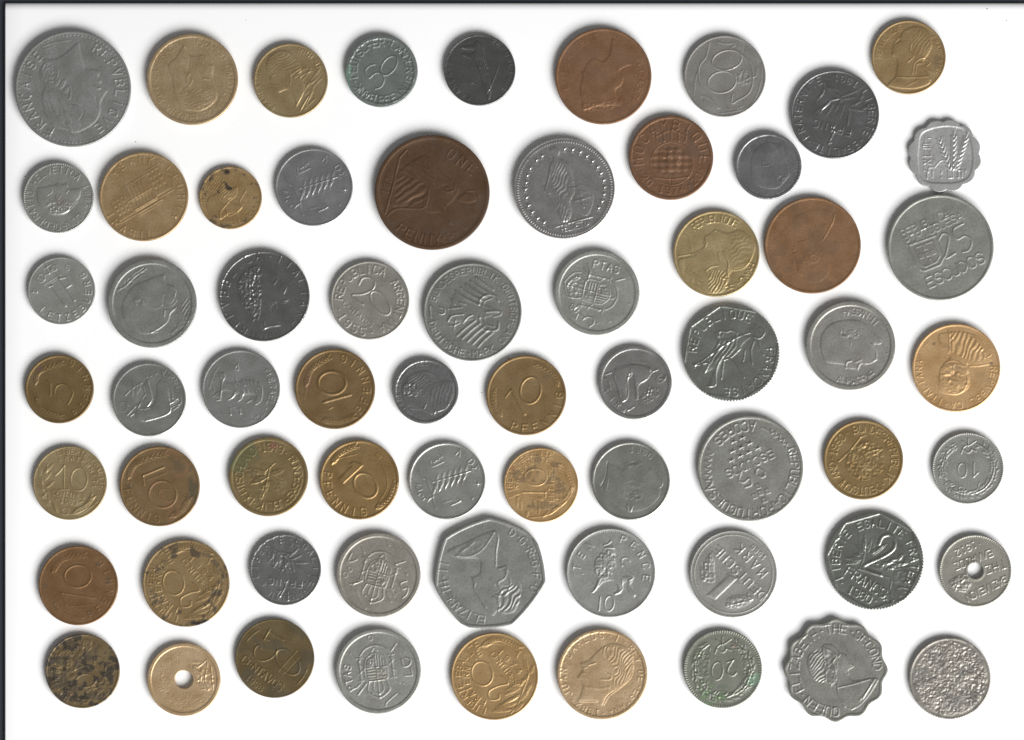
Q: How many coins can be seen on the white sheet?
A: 65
